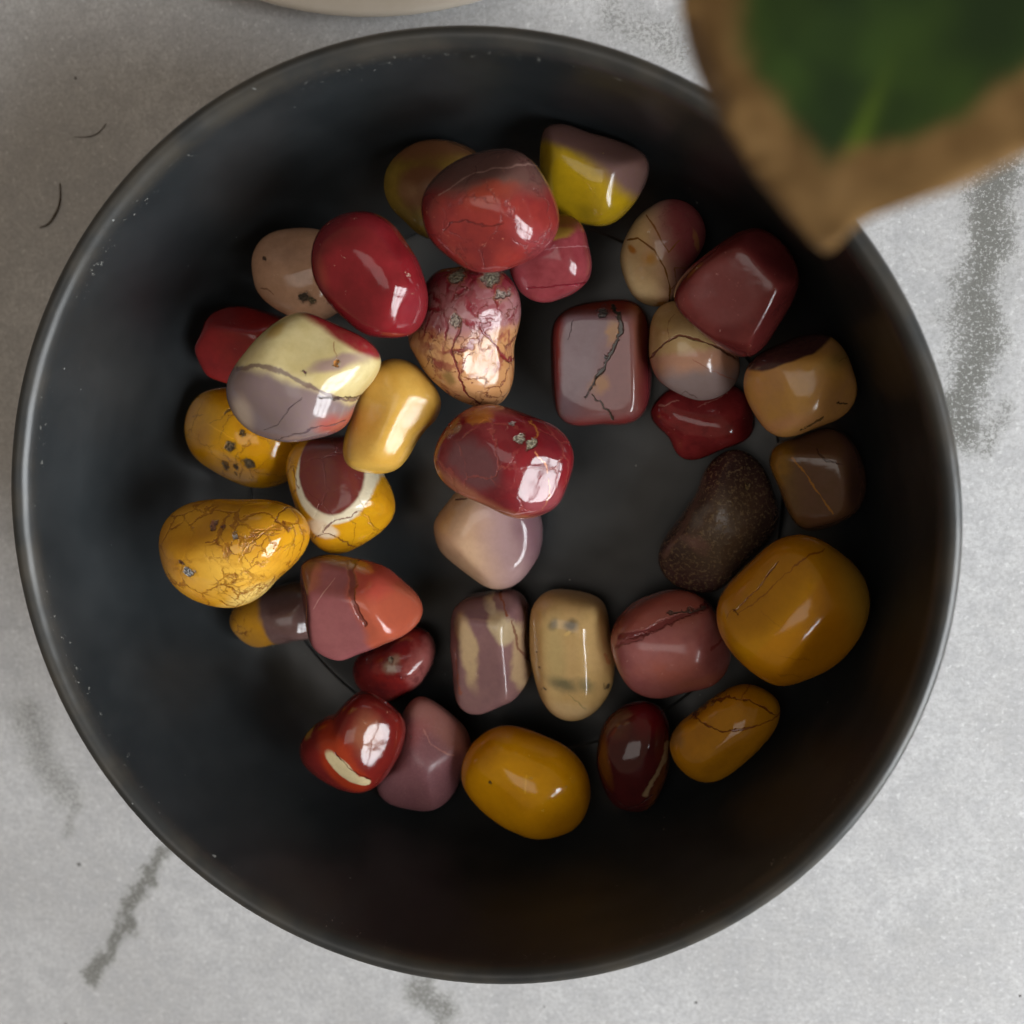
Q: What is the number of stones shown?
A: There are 35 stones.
